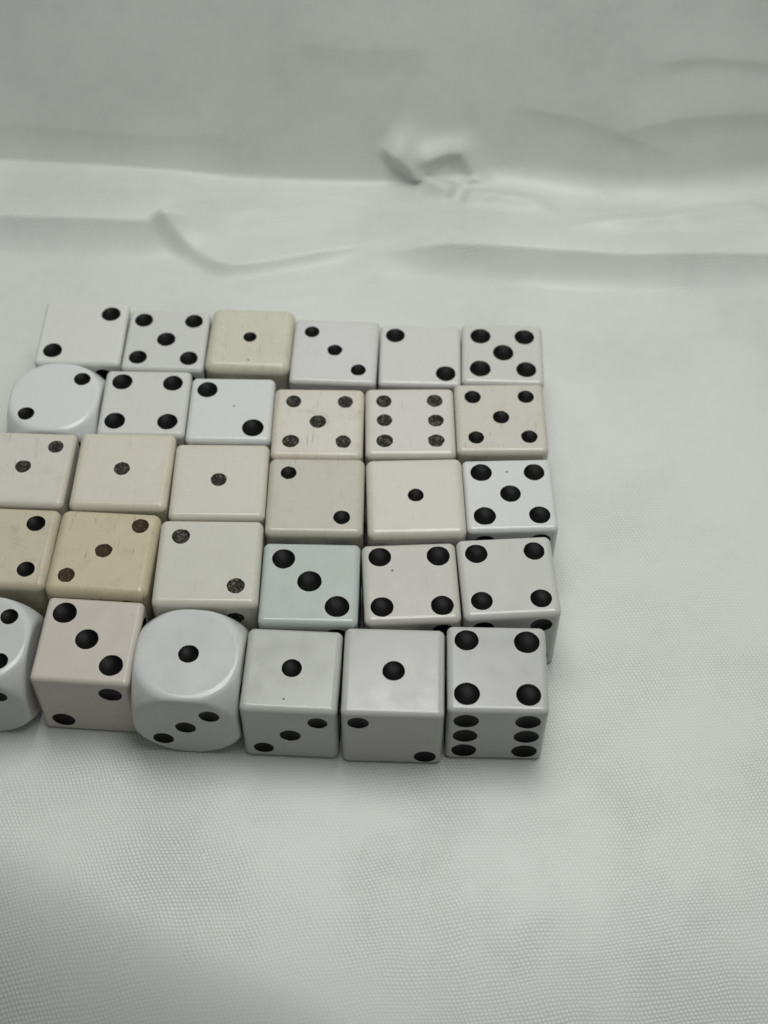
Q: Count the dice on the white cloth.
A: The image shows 30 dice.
